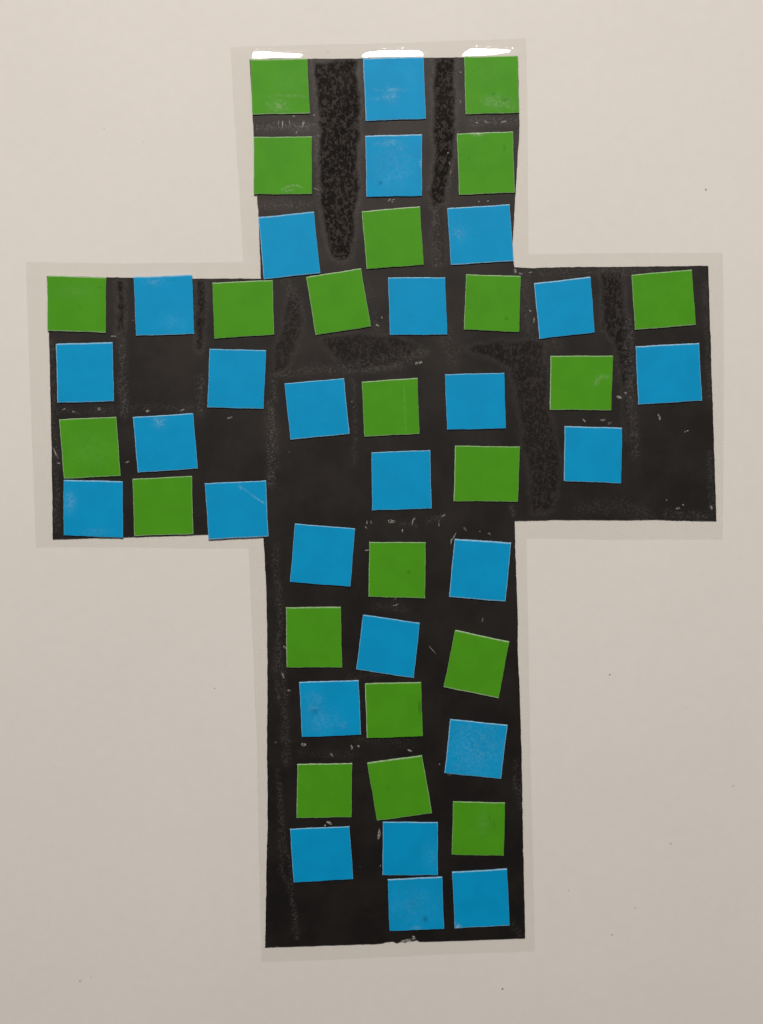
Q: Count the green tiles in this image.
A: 22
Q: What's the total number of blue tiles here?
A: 26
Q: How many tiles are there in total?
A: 48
